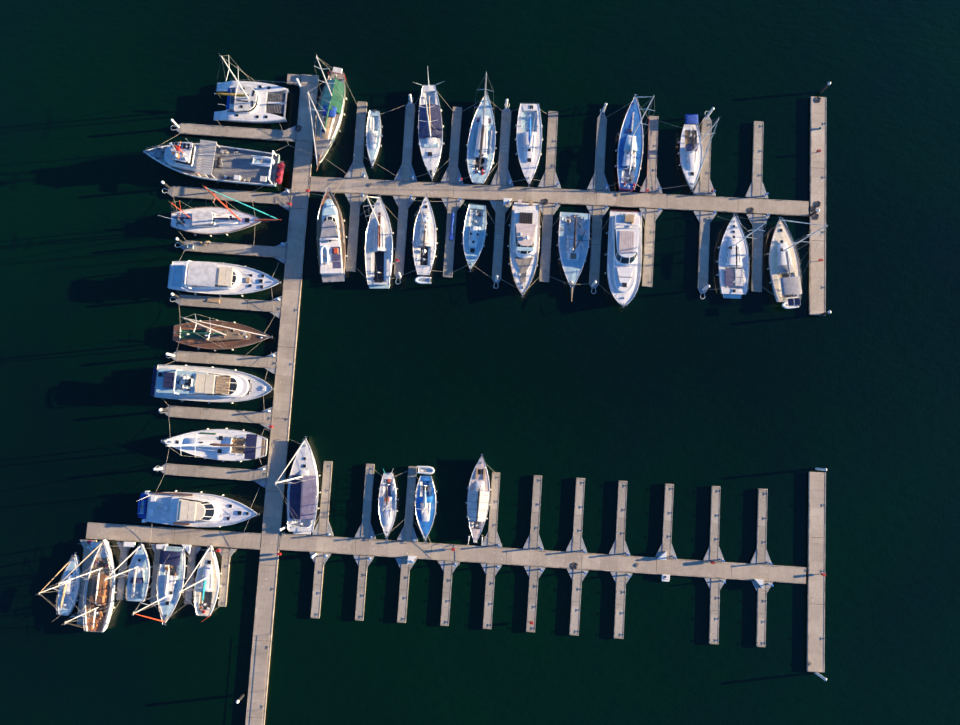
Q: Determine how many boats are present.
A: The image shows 33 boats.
